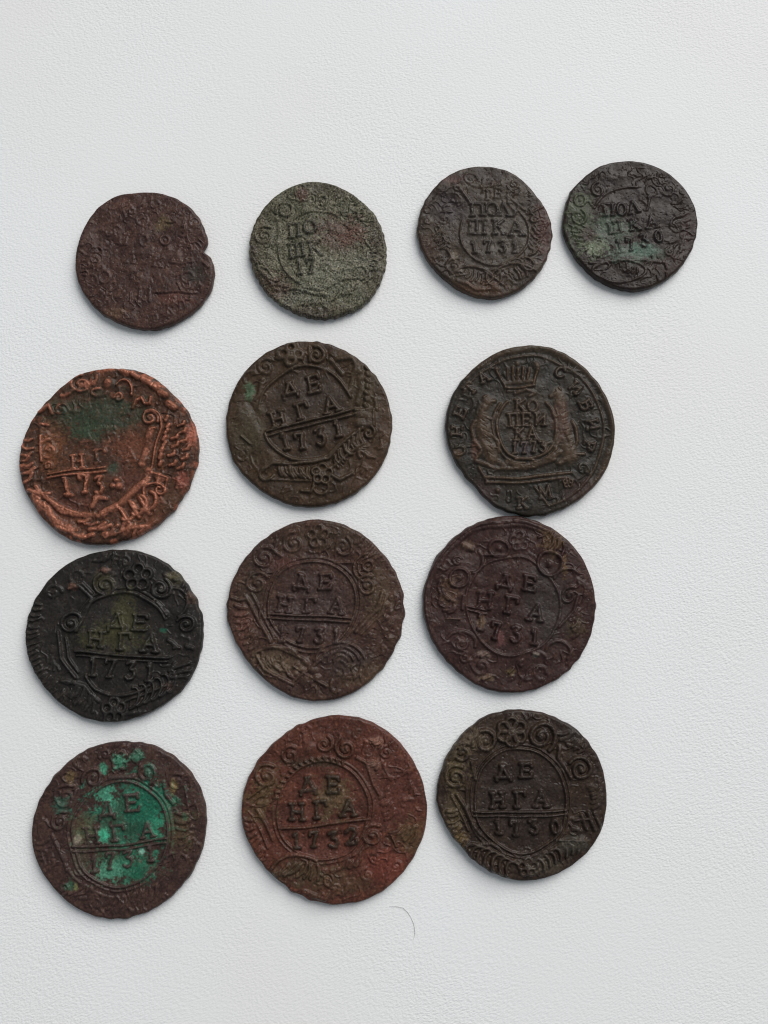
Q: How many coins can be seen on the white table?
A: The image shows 13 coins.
